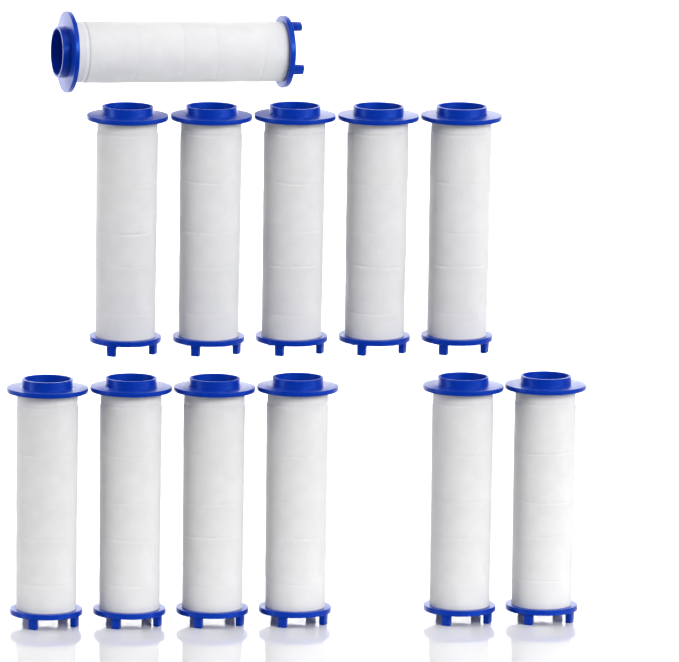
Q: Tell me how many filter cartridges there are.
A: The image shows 12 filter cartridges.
